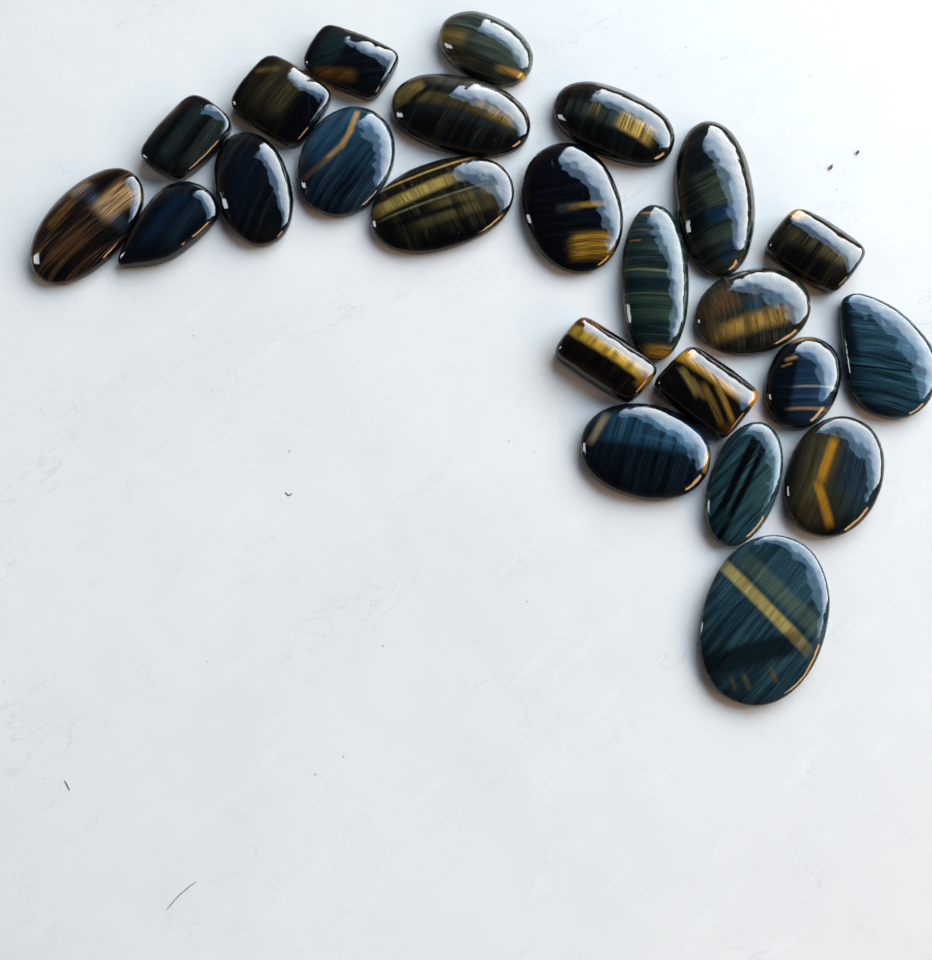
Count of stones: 24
